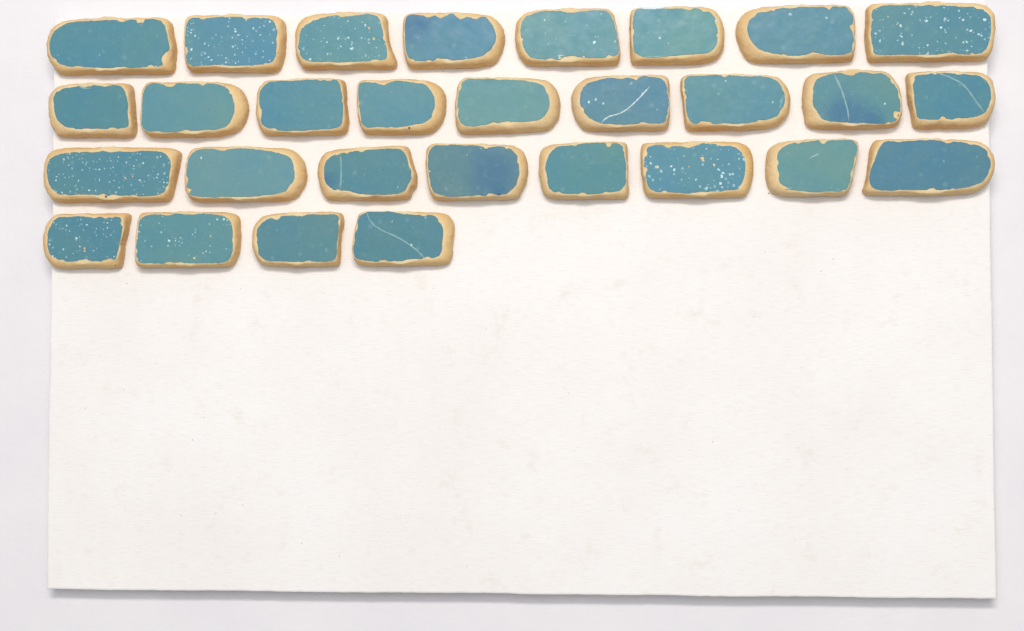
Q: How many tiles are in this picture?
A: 29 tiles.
